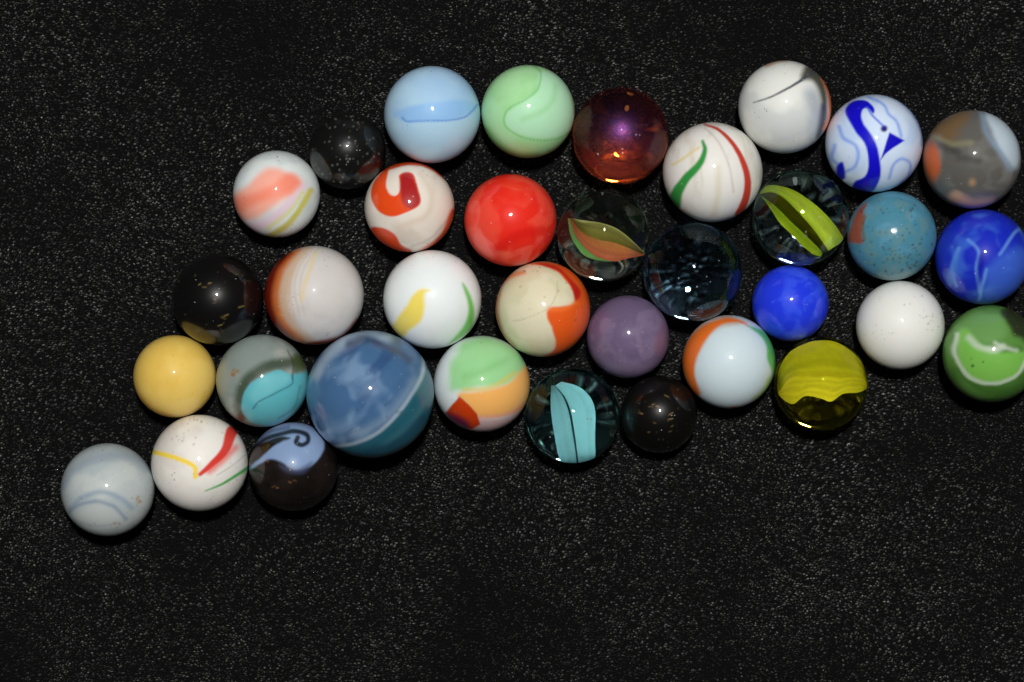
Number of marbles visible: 35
